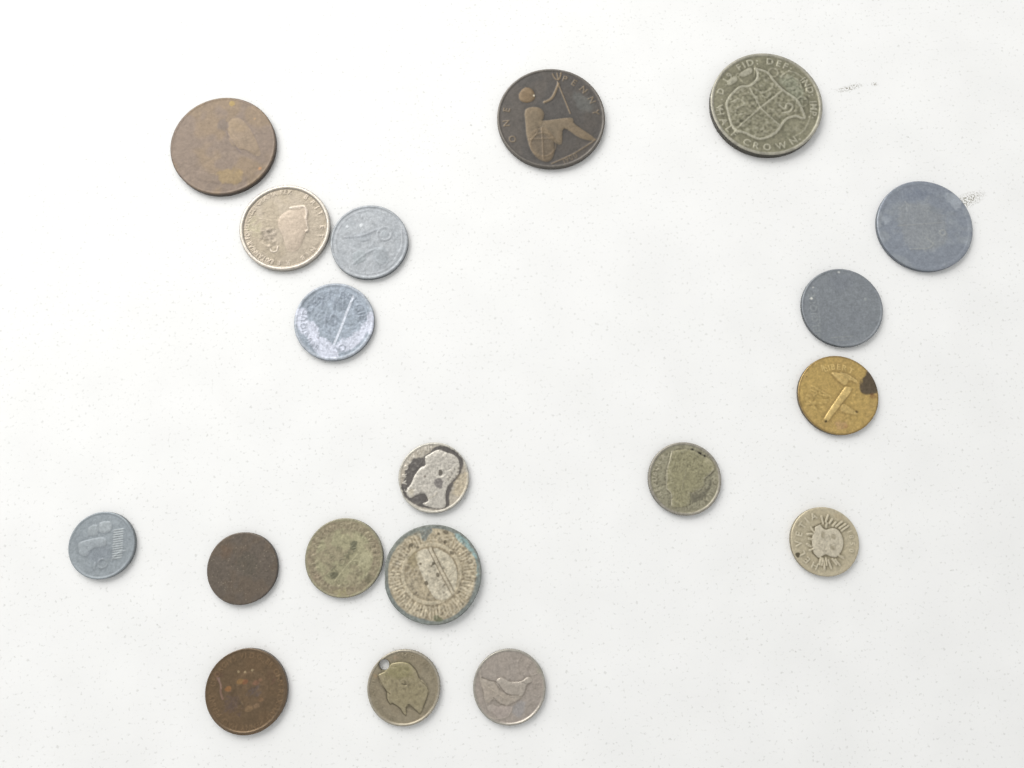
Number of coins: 19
